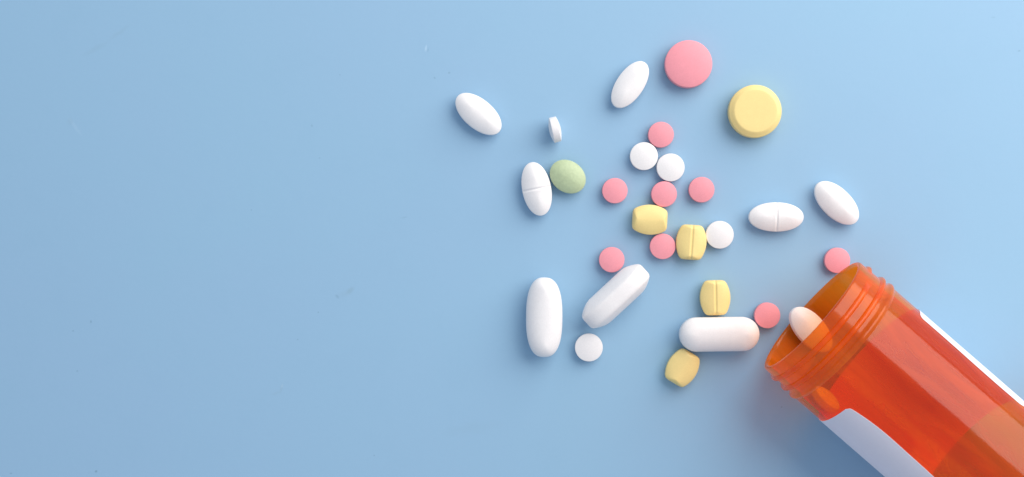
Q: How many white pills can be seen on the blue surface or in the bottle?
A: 14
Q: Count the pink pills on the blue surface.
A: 9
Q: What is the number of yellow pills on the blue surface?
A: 5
